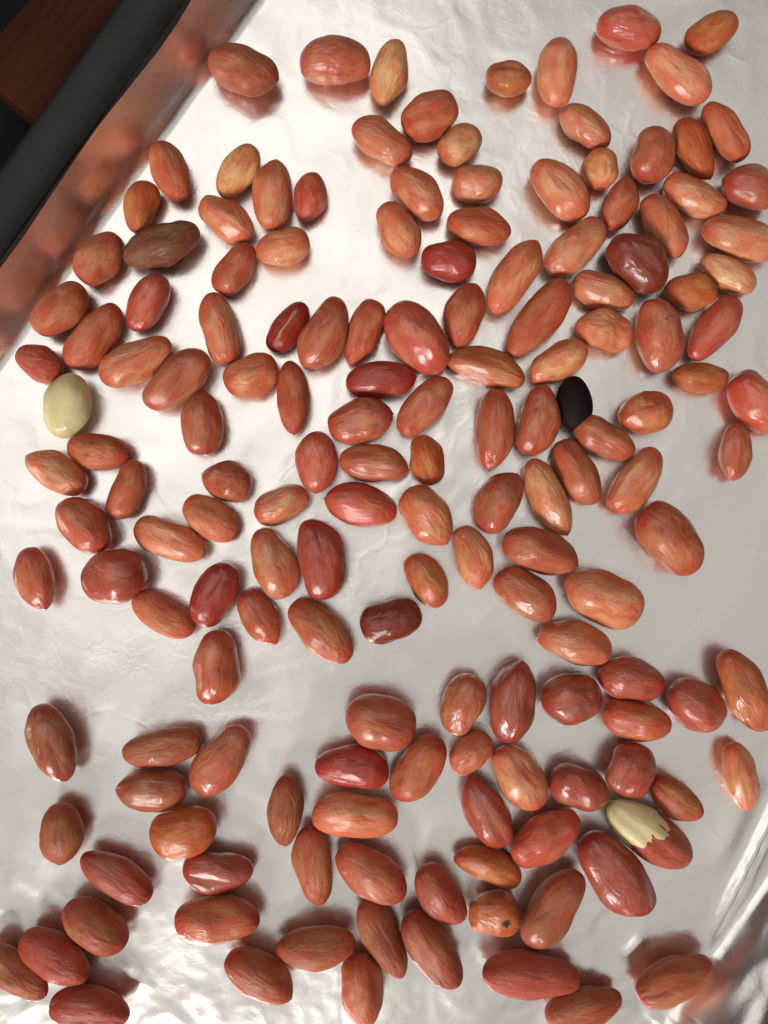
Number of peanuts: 158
